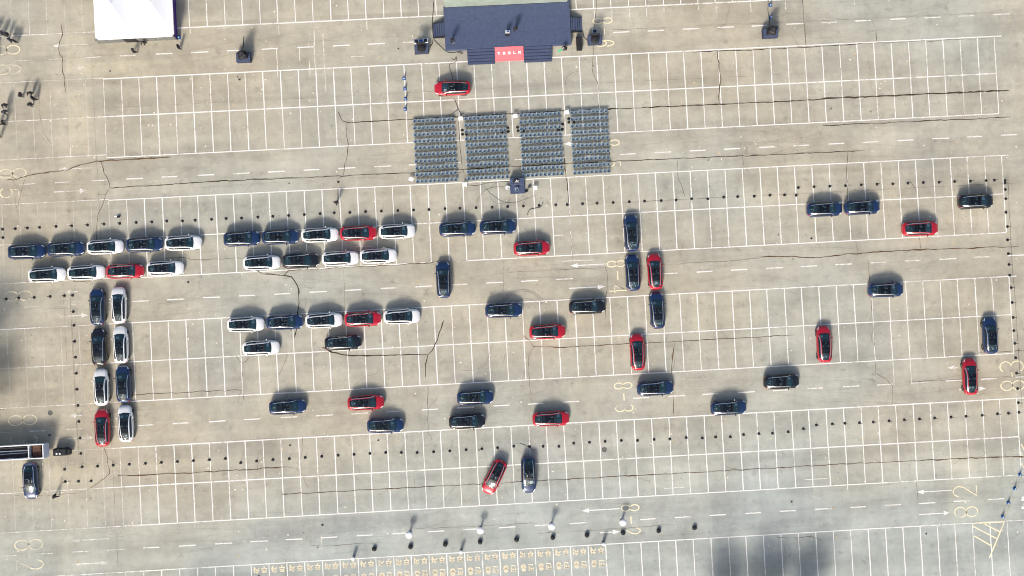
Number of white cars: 18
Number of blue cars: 26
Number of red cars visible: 15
